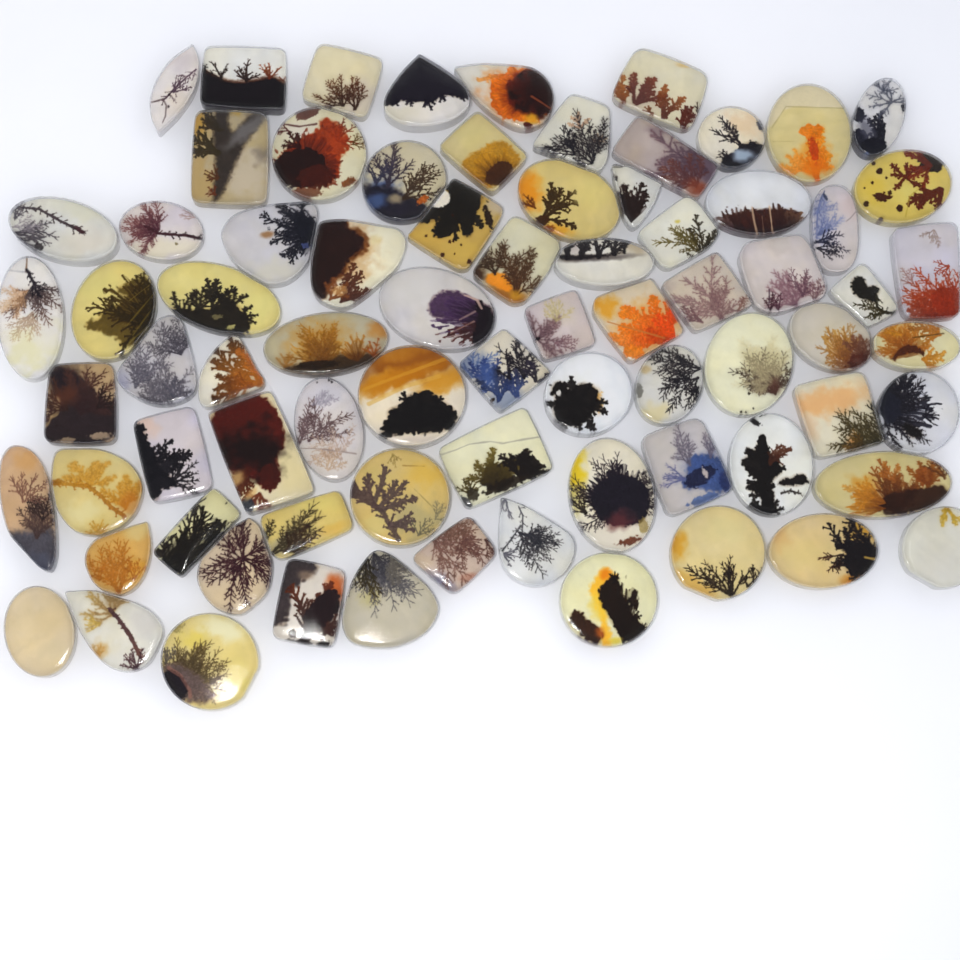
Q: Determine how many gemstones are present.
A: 77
